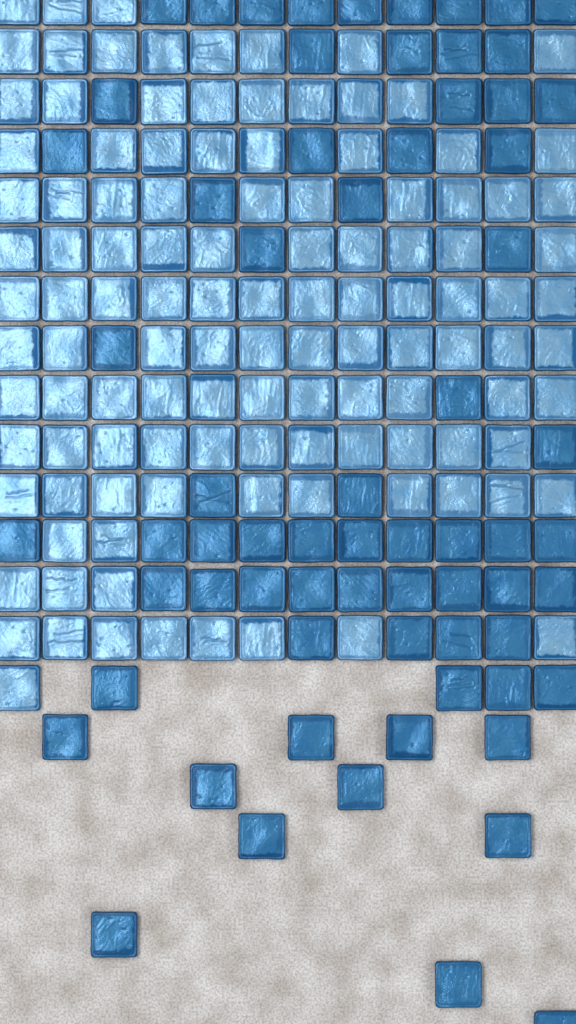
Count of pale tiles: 116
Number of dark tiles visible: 68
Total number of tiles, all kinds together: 184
